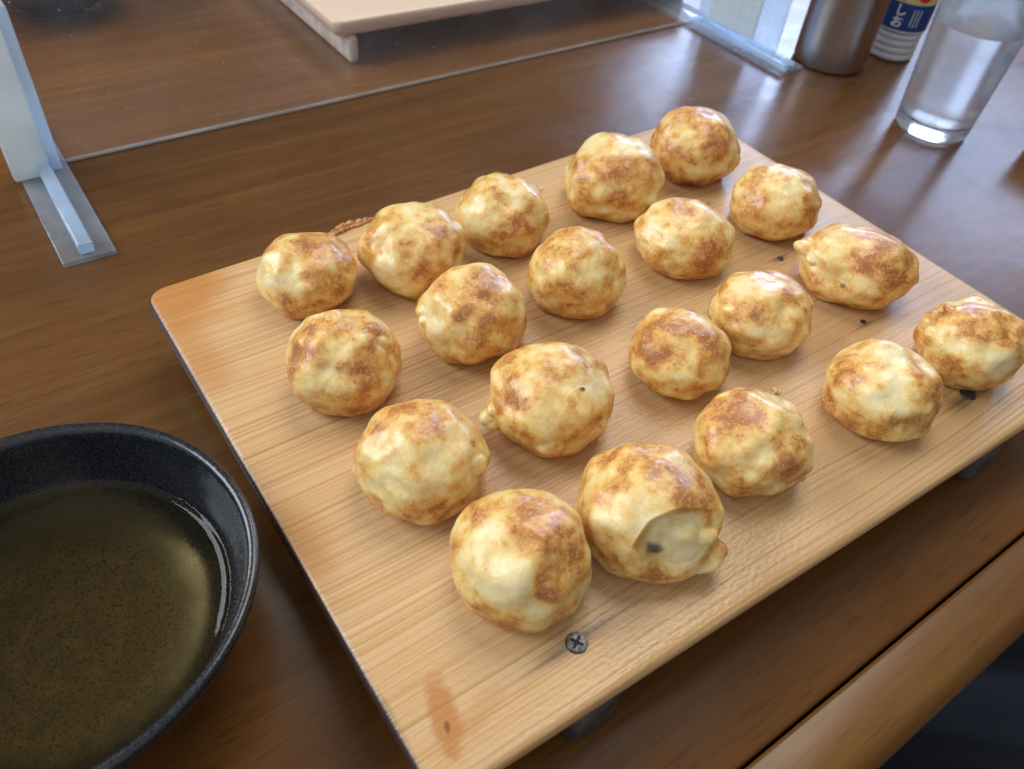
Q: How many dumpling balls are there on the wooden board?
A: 20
